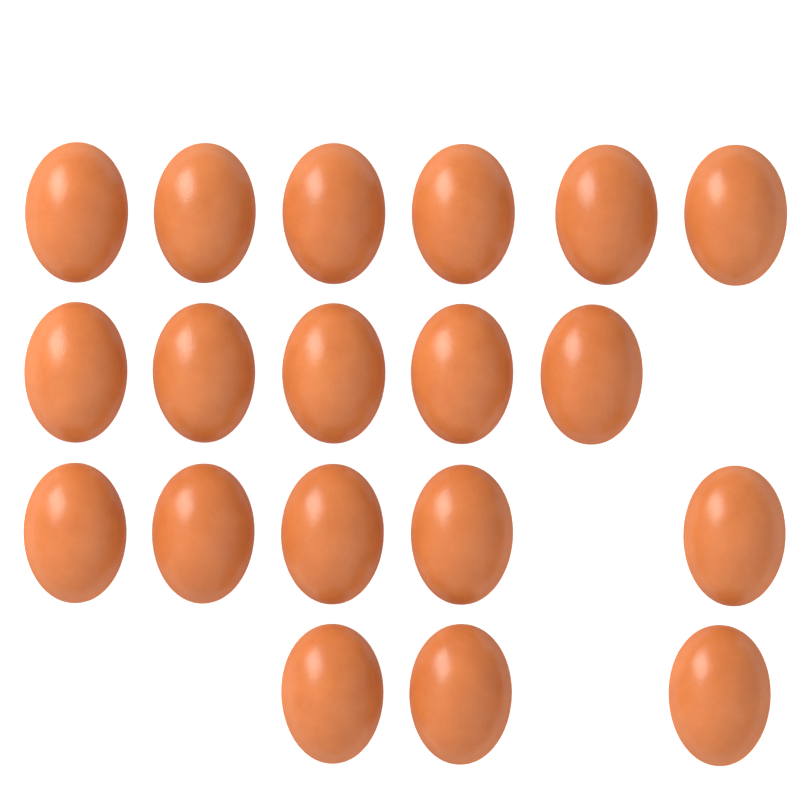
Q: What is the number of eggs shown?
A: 19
